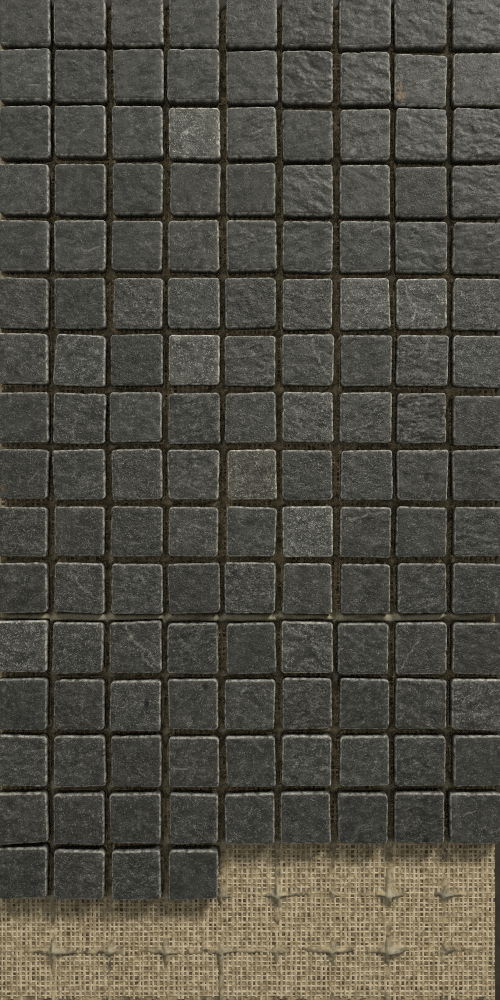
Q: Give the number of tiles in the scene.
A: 139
